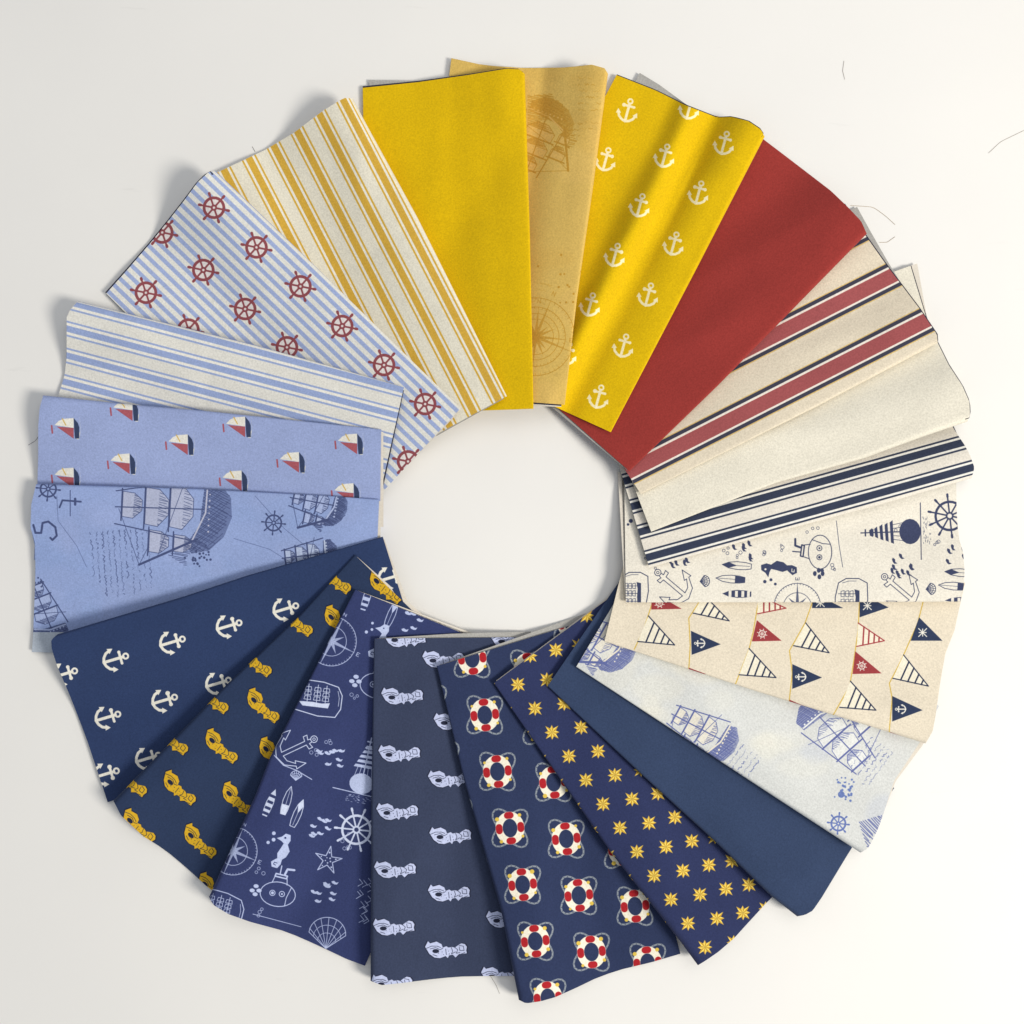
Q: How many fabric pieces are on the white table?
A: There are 22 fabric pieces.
